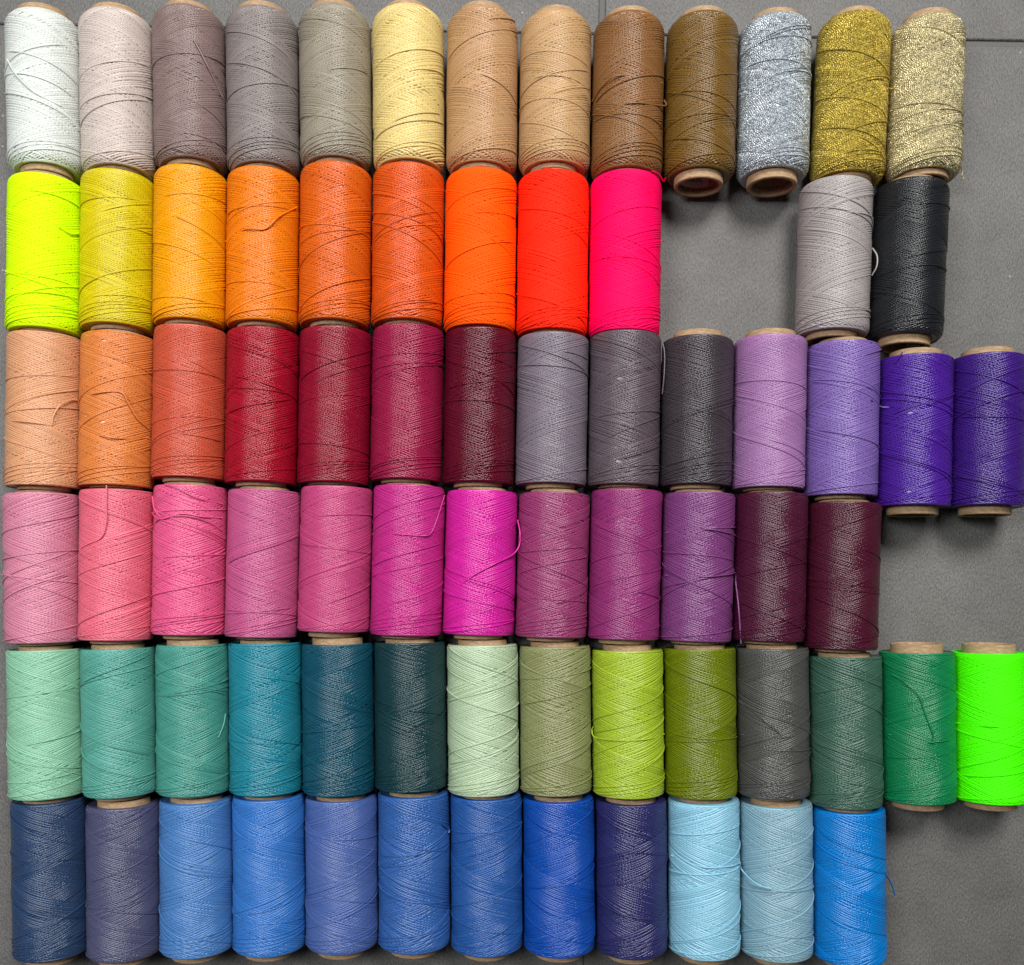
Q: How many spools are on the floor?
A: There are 76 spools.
